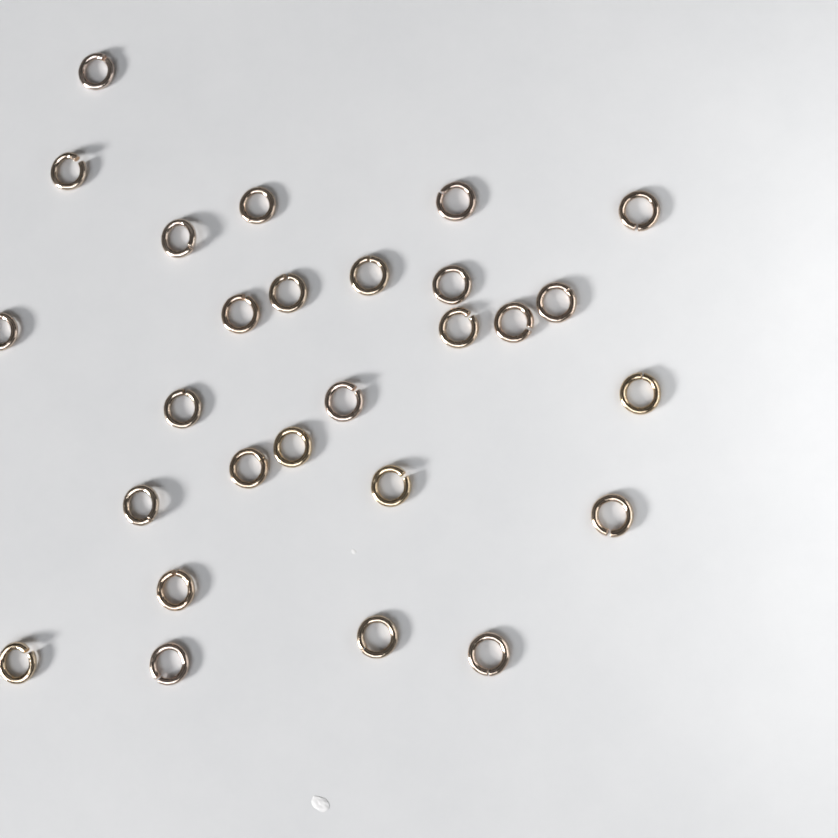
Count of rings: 27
